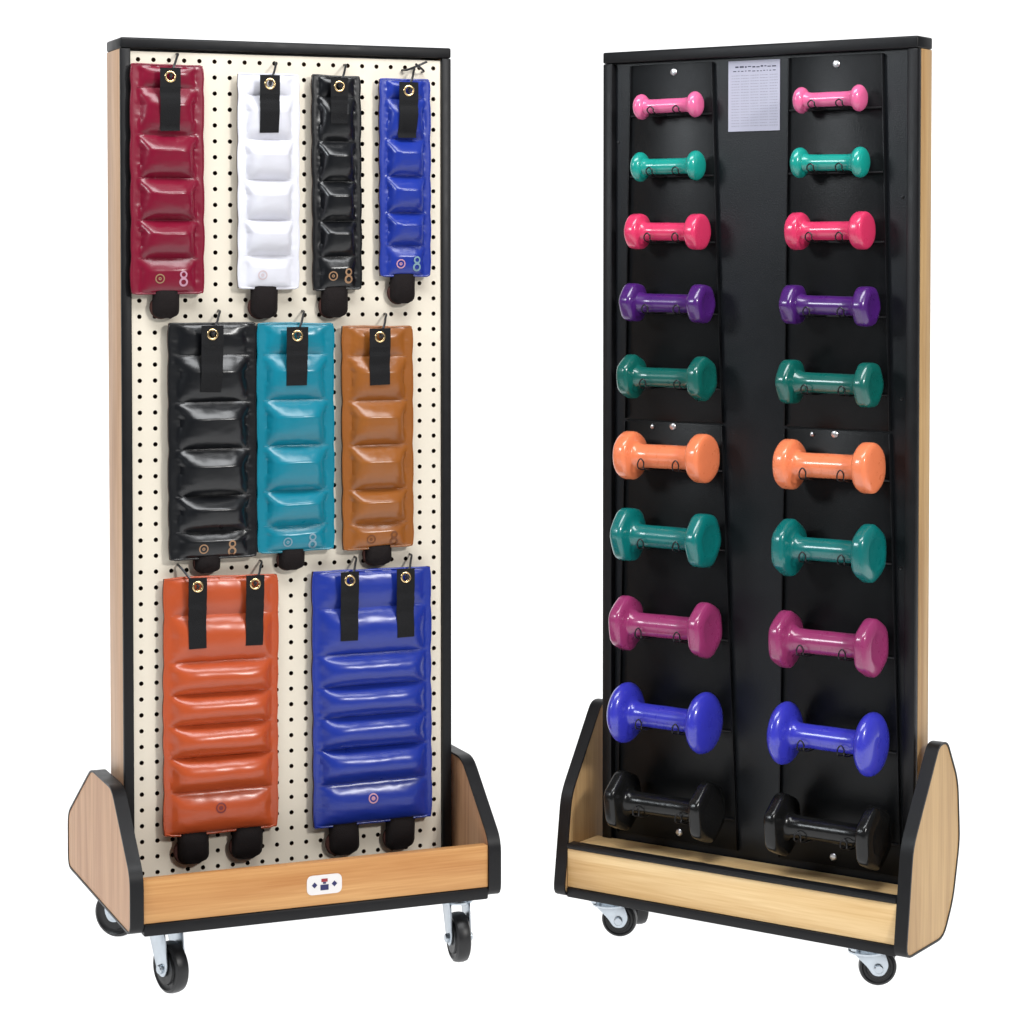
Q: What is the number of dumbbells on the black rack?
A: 20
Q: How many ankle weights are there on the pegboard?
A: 9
